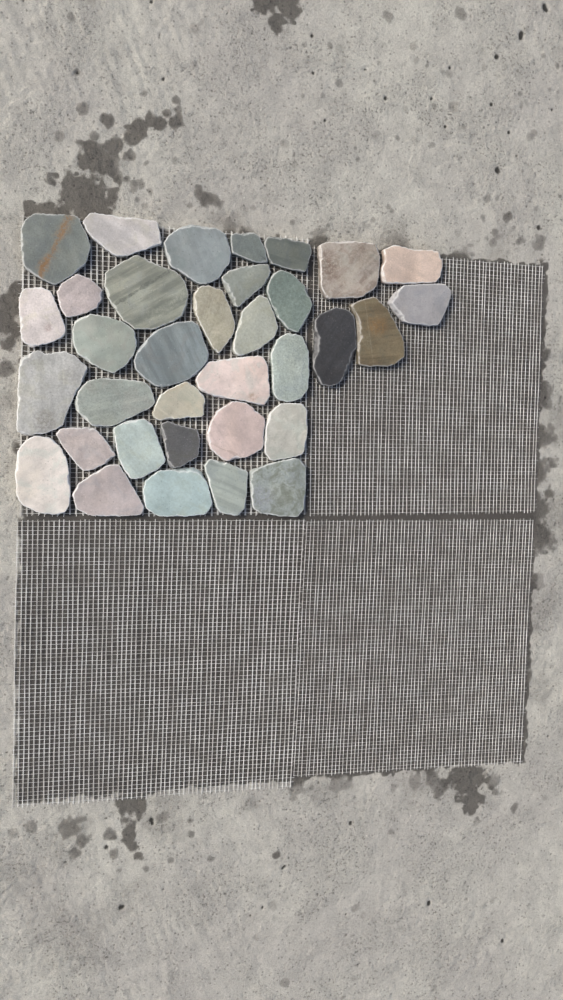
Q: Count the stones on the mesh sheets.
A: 34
